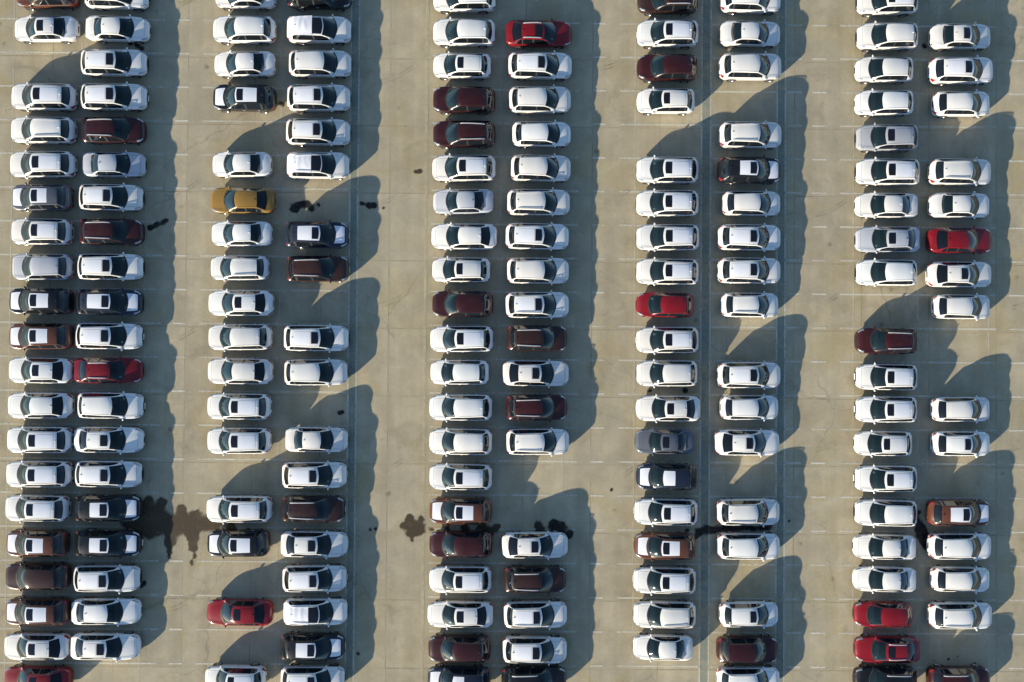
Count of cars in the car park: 185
